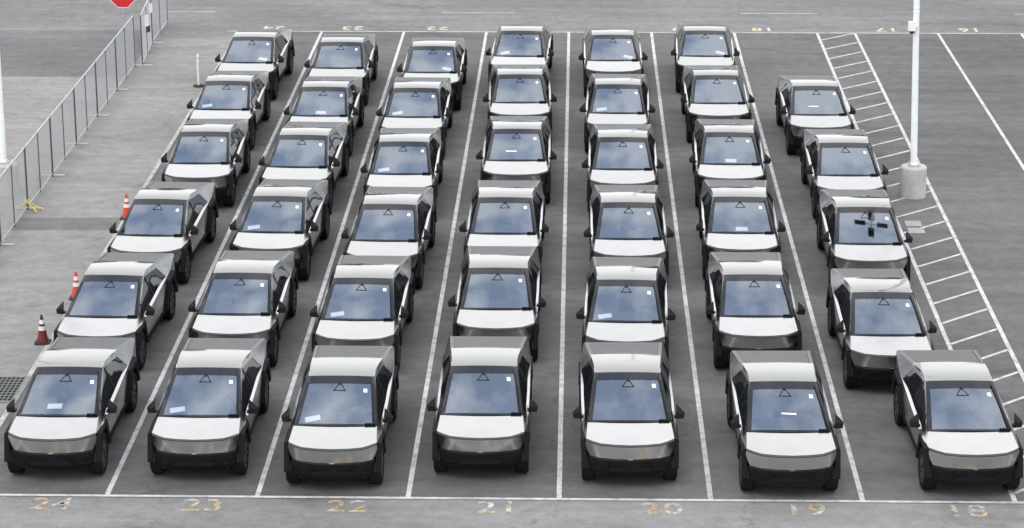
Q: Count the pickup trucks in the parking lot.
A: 41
